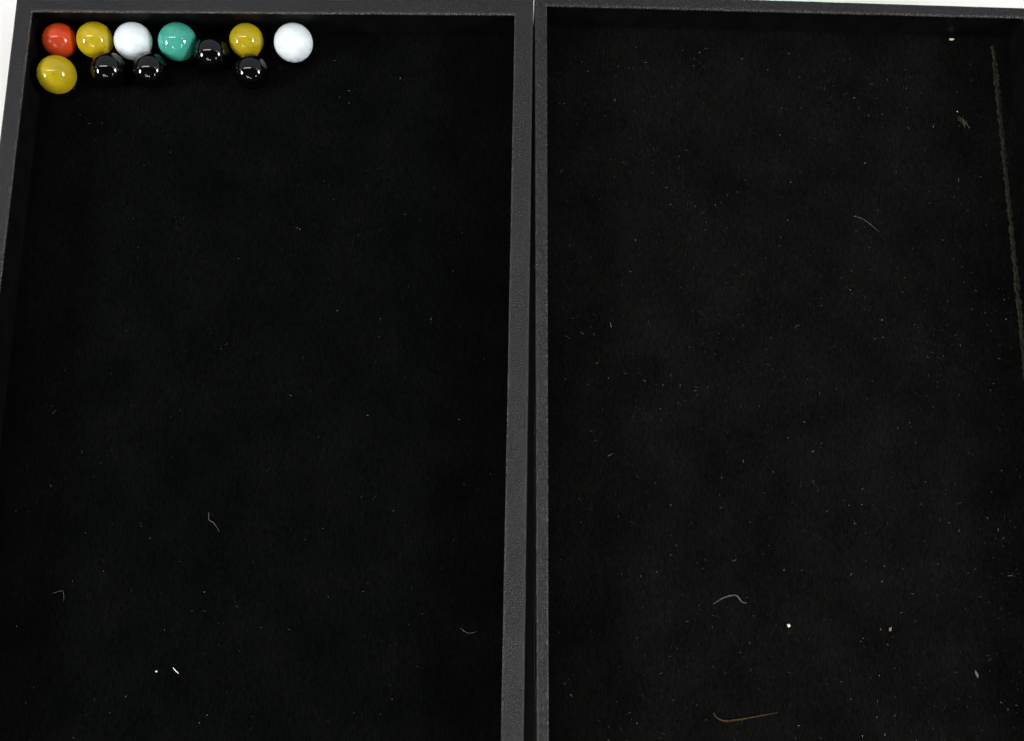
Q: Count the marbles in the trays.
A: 11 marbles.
